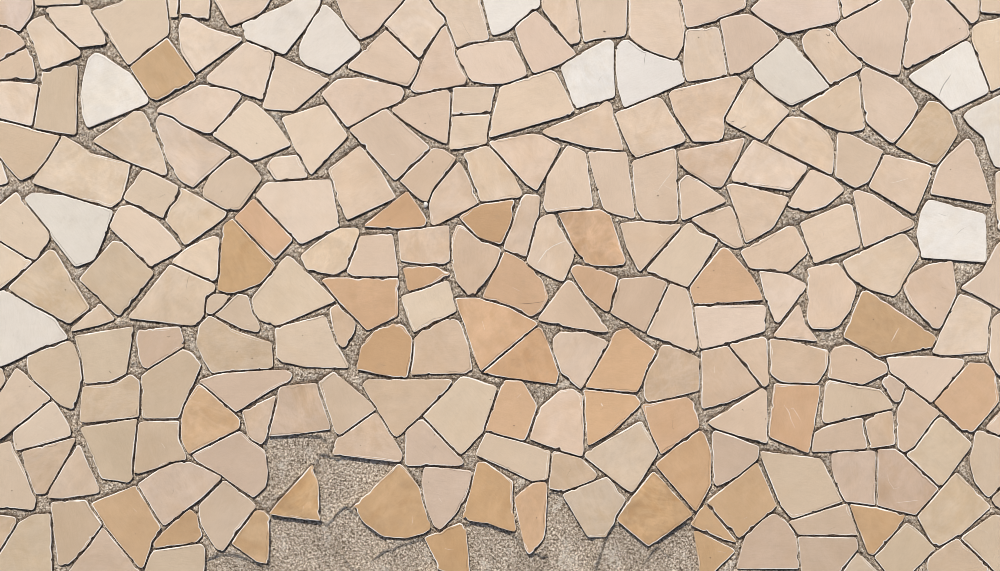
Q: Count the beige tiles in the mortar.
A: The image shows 184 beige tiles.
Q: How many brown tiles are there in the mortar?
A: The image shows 36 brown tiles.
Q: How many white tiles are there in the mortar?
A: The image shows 12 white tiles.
